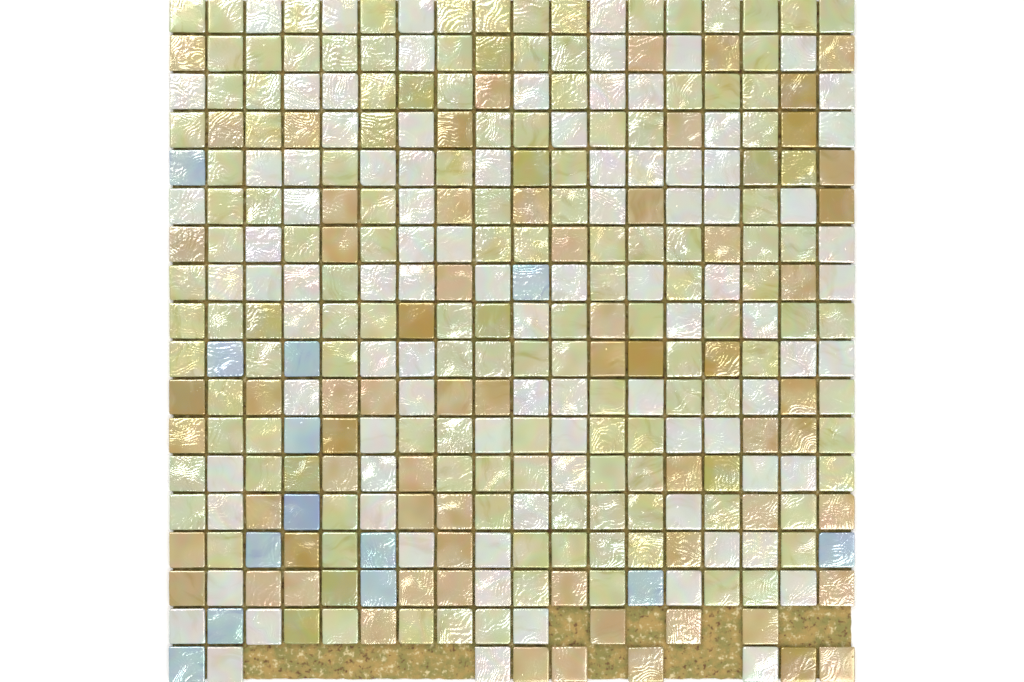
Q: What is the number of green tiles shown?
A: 138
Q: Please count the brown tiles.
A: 67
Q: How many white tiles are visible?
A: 92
